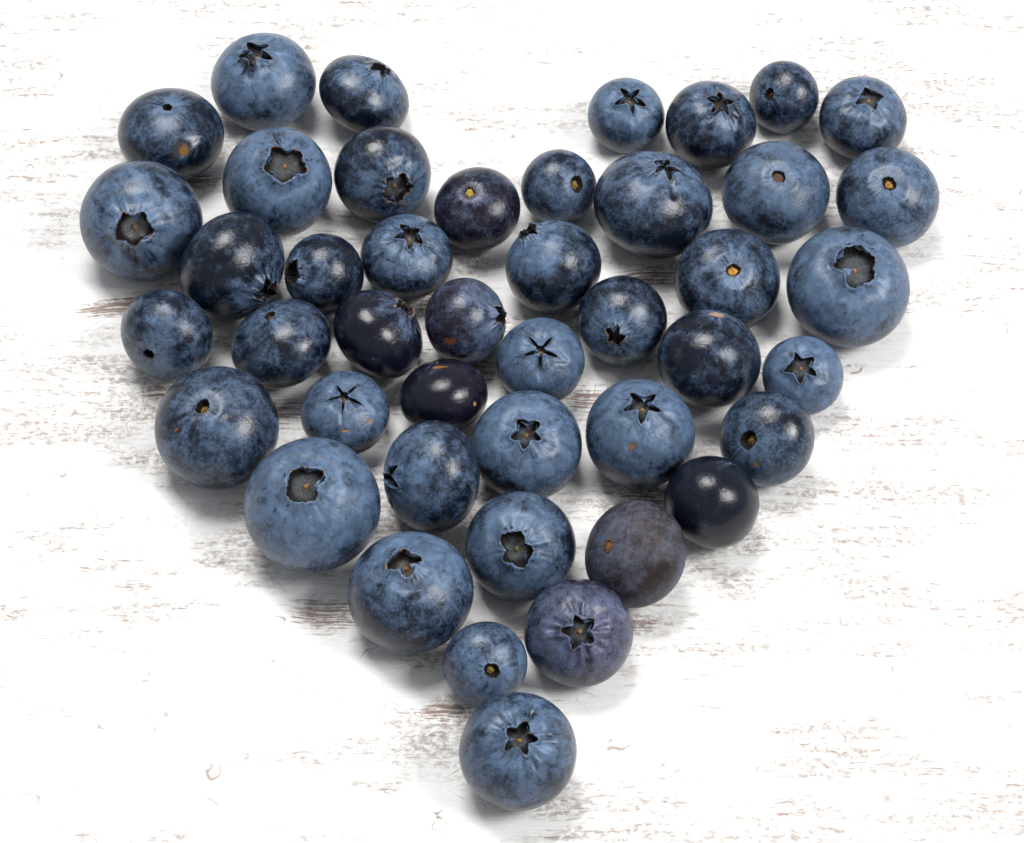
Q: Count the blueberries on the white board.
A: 44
